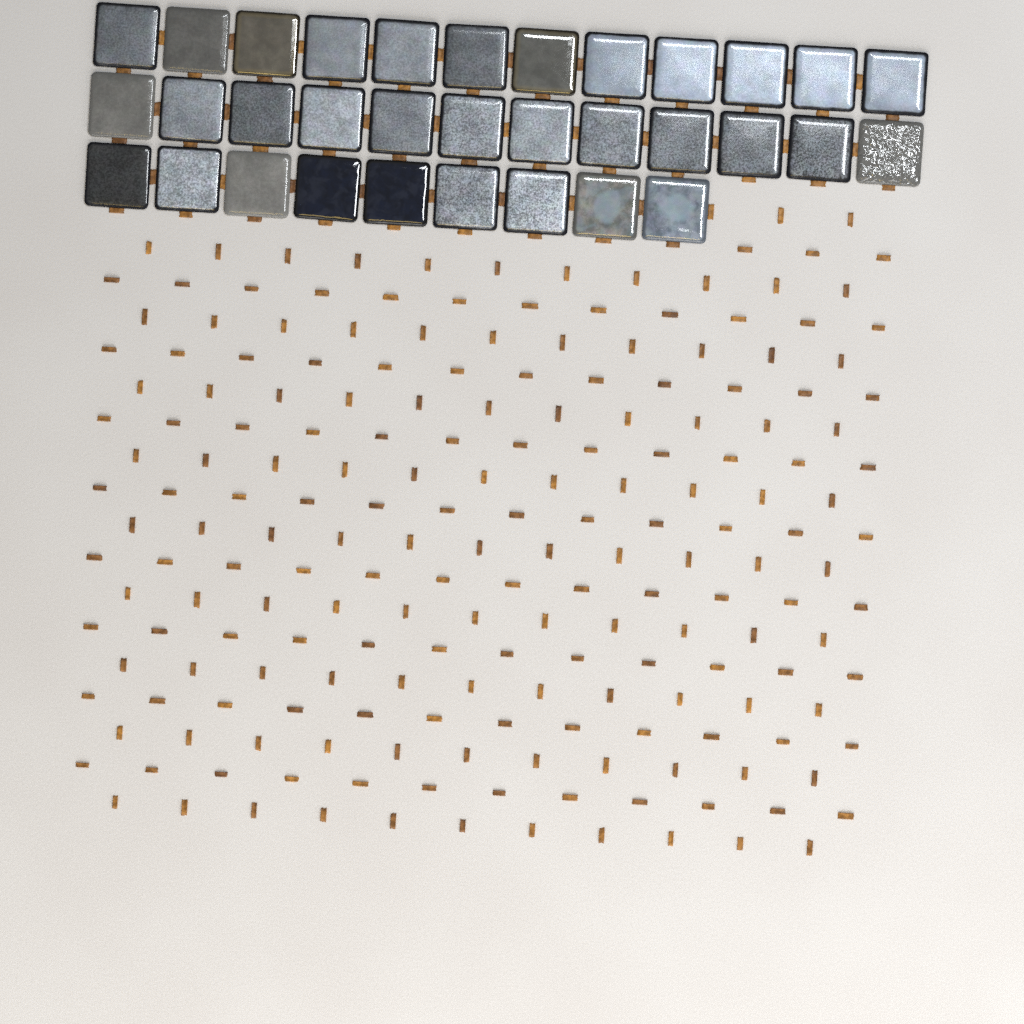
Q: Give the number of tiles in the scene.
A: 33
